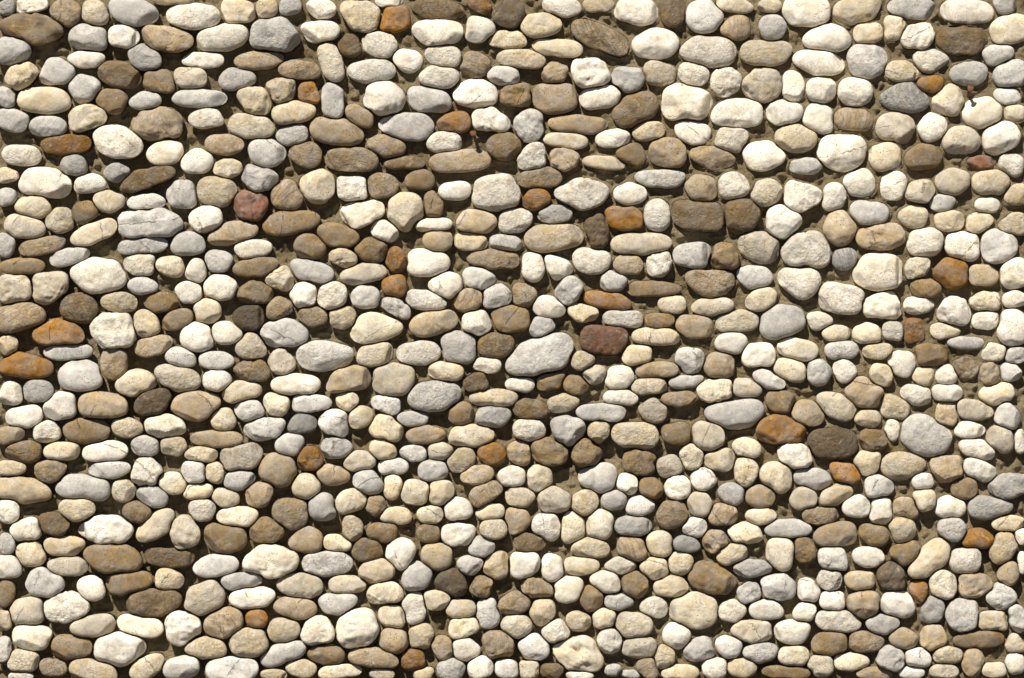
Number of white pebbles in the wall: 200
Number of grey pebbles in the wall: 200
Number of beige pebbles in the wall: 200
